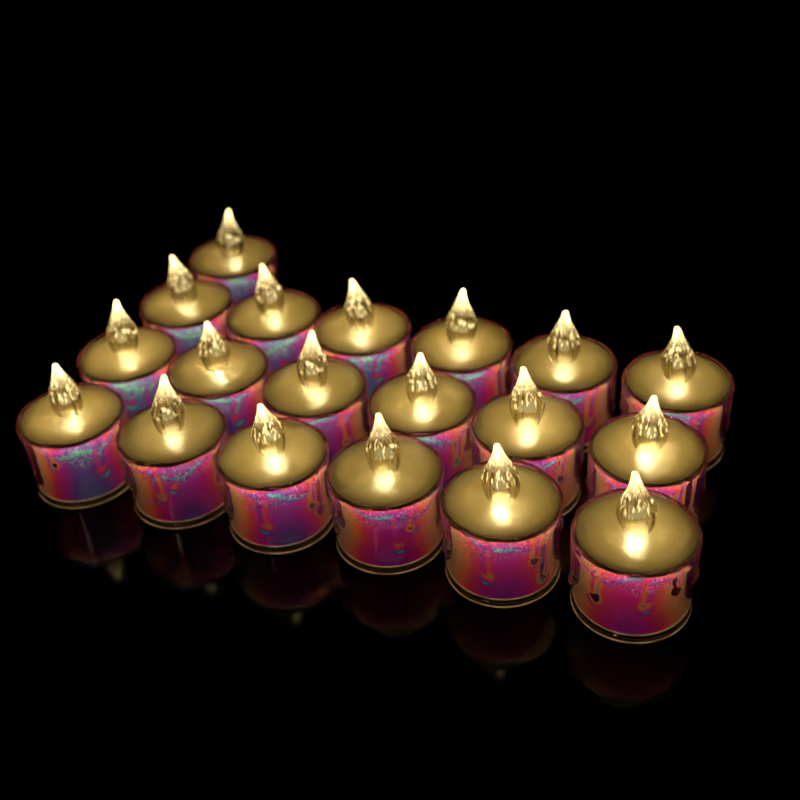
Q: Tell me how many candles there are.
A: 19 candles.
